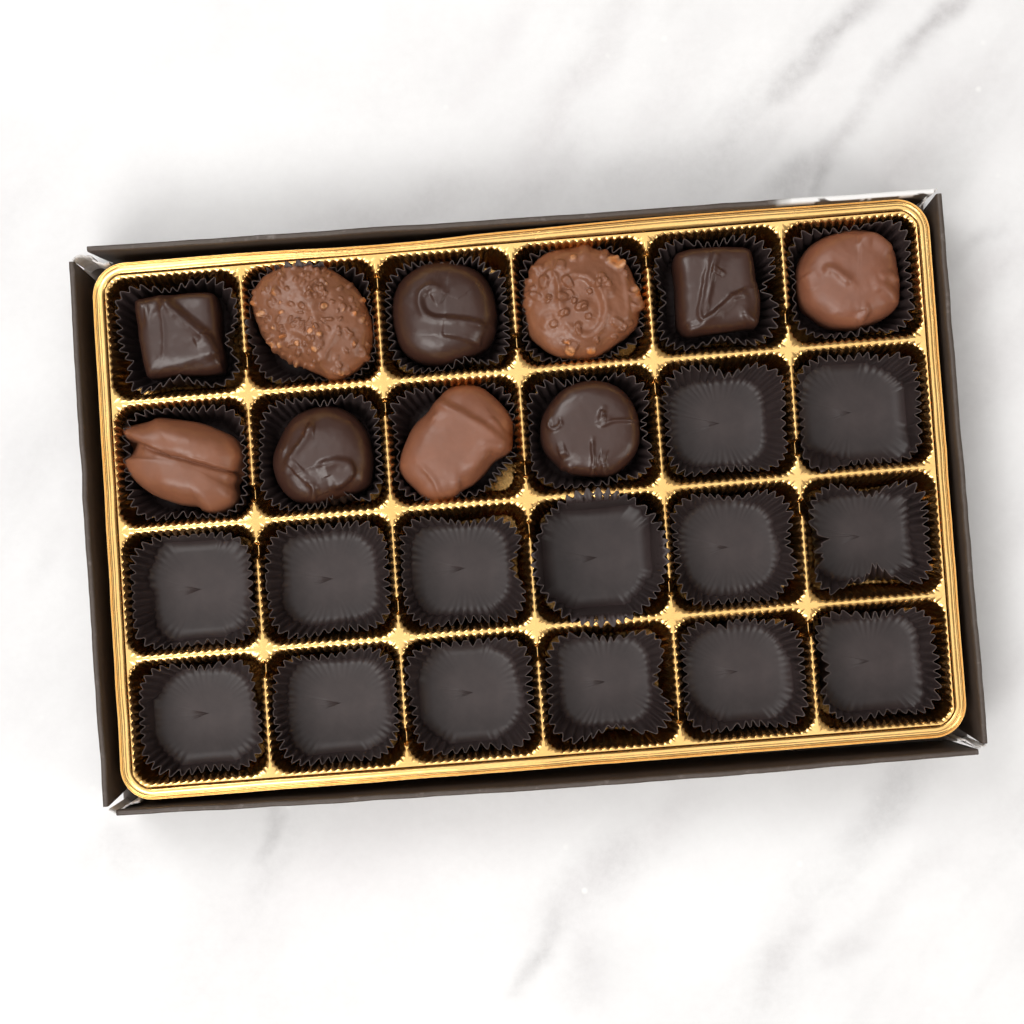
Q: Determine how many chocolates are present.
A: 10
